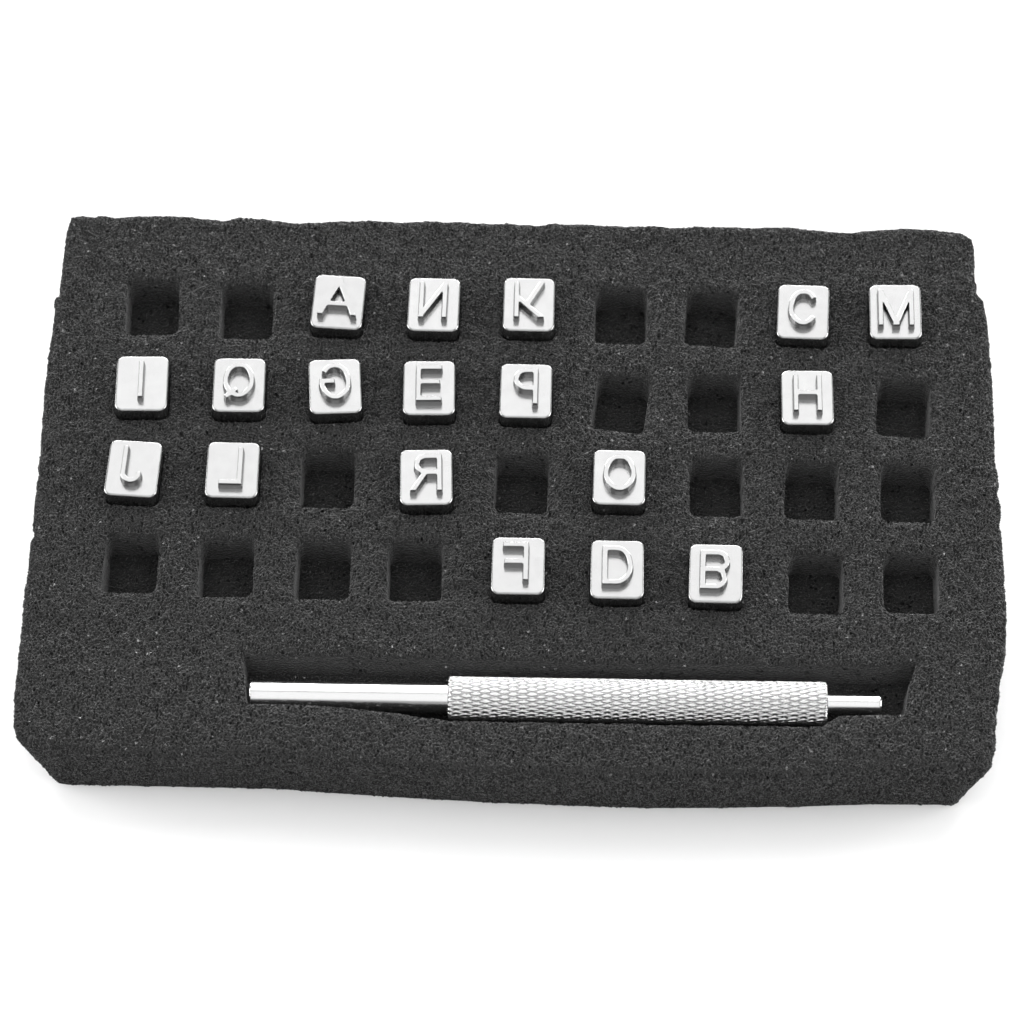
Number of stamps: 18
